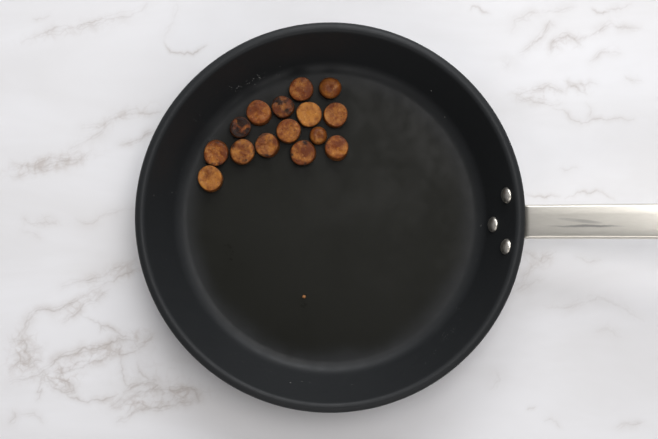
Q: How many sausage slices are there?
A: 15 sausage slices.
